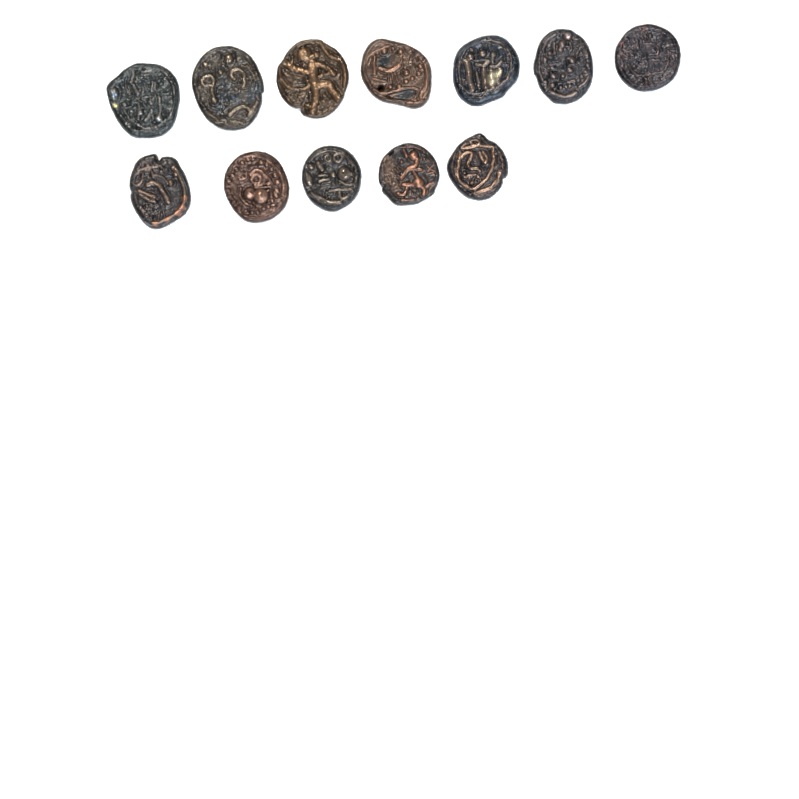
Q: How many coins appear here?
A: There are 12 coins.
